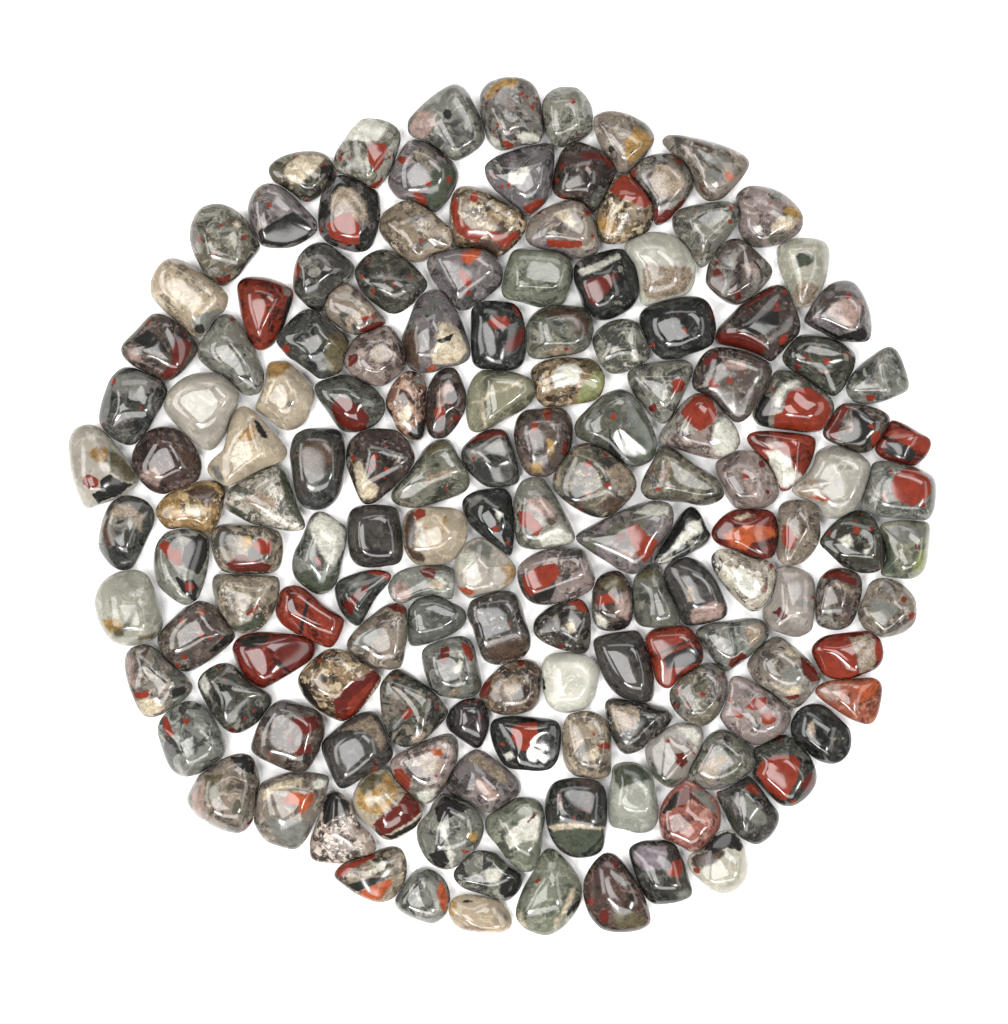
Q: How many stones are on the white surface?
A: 155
